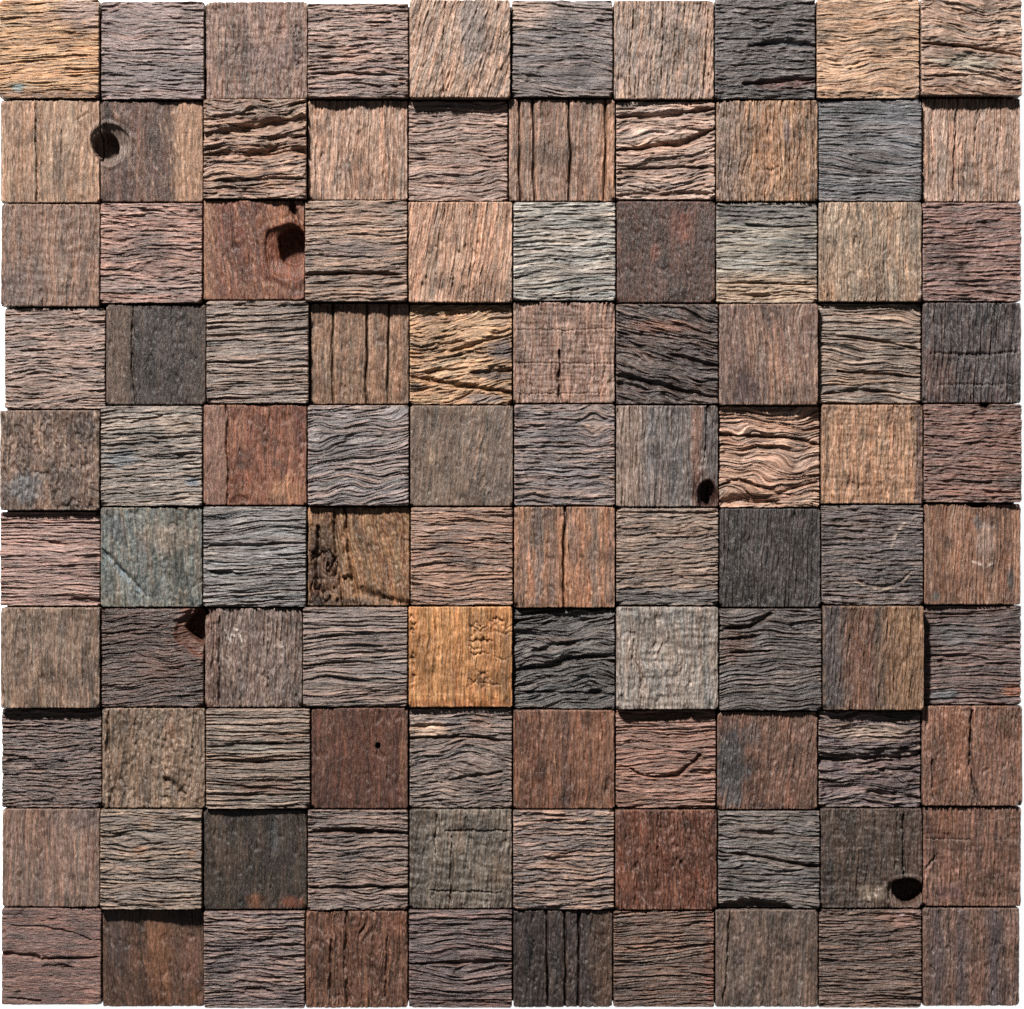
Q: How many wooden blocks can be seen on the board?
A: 100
